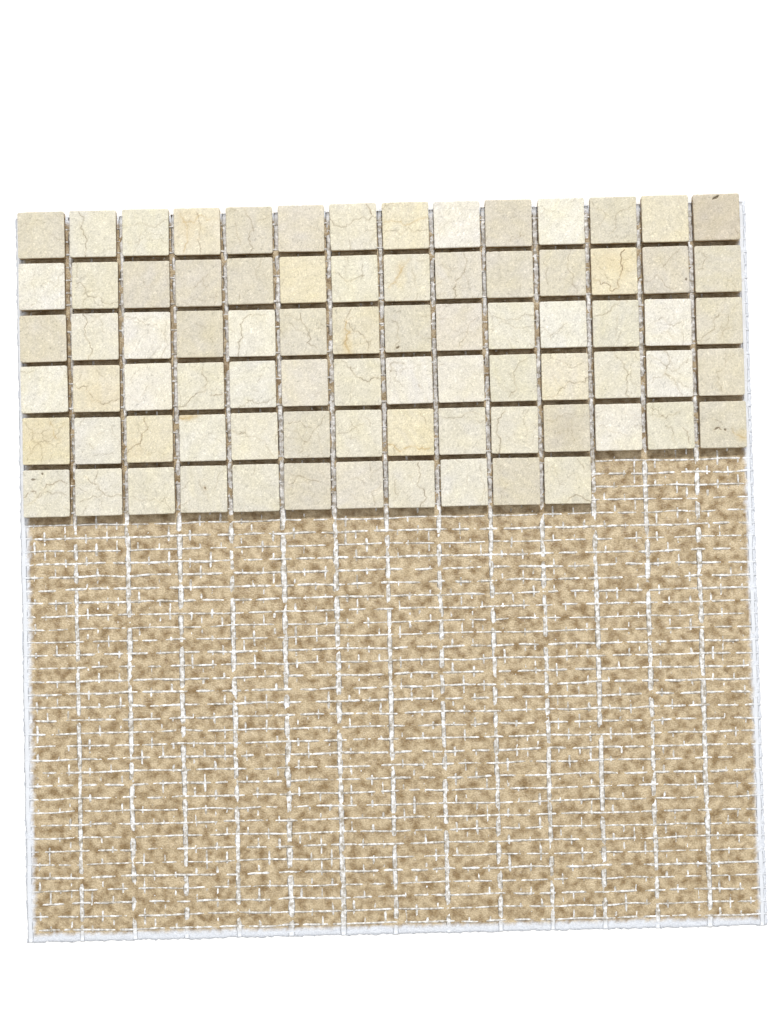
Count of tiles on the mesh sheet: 81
